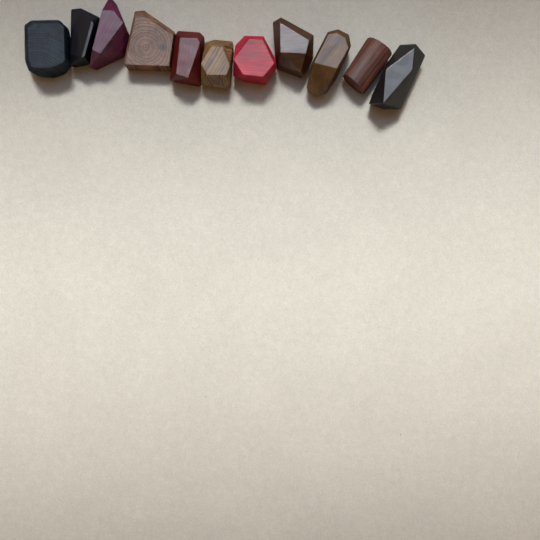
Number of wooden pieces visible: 11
